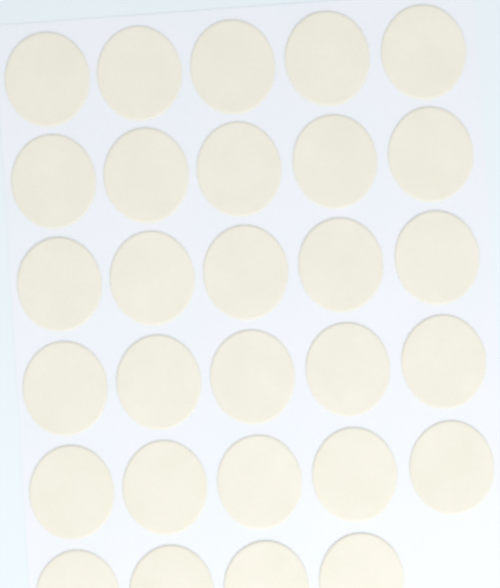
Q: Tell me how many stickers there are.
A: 29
